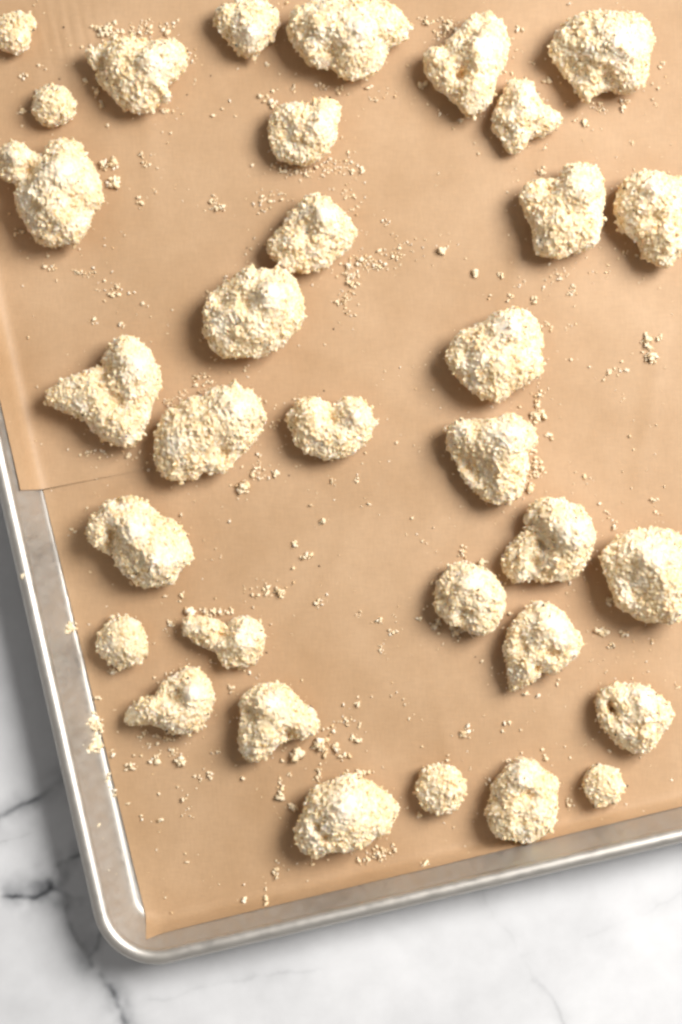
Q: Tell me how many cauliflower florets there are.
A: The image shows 33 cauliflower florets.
